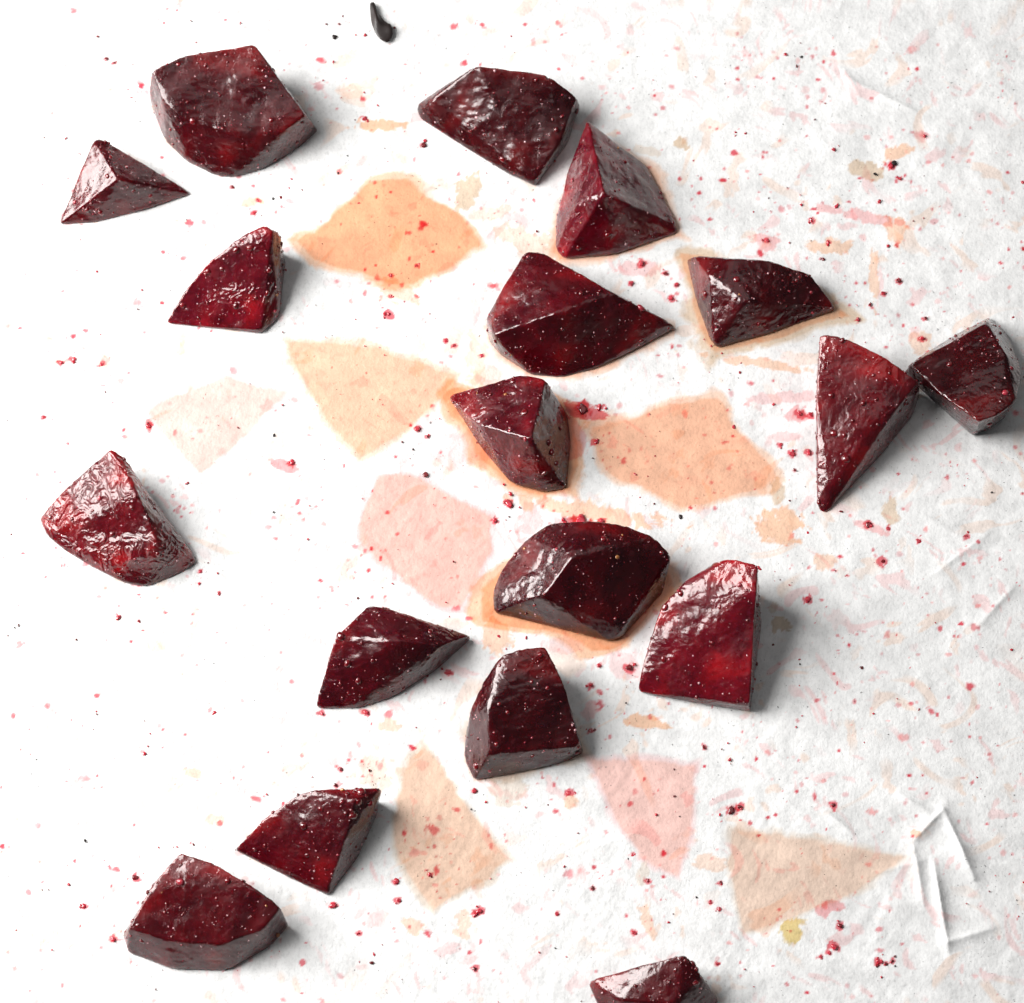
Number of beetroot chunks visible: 18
